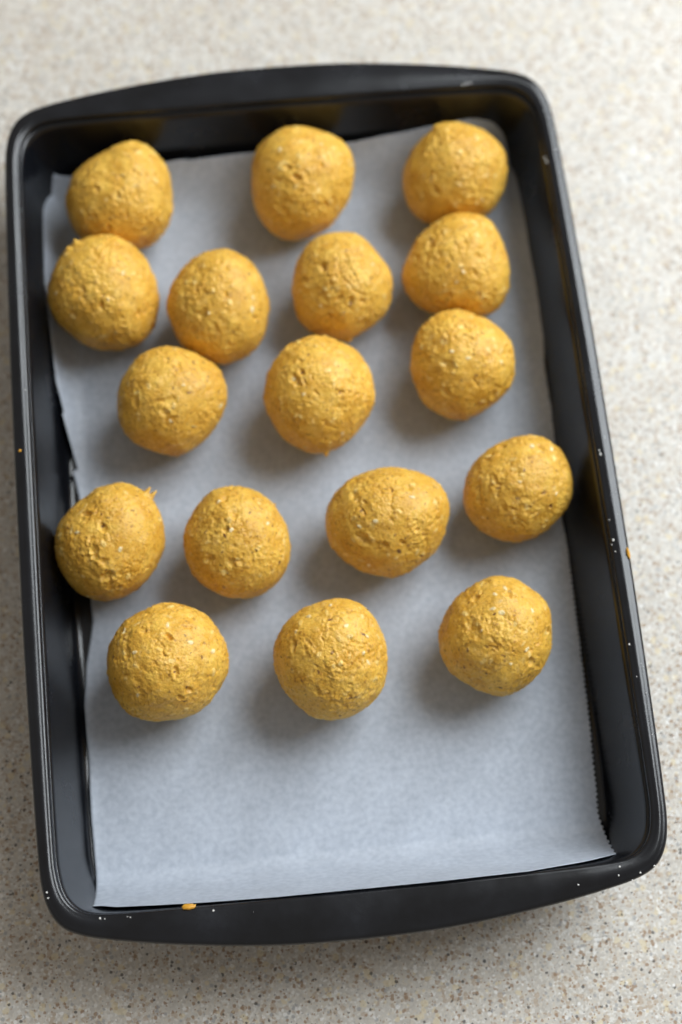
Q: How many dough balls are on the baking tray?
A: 17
